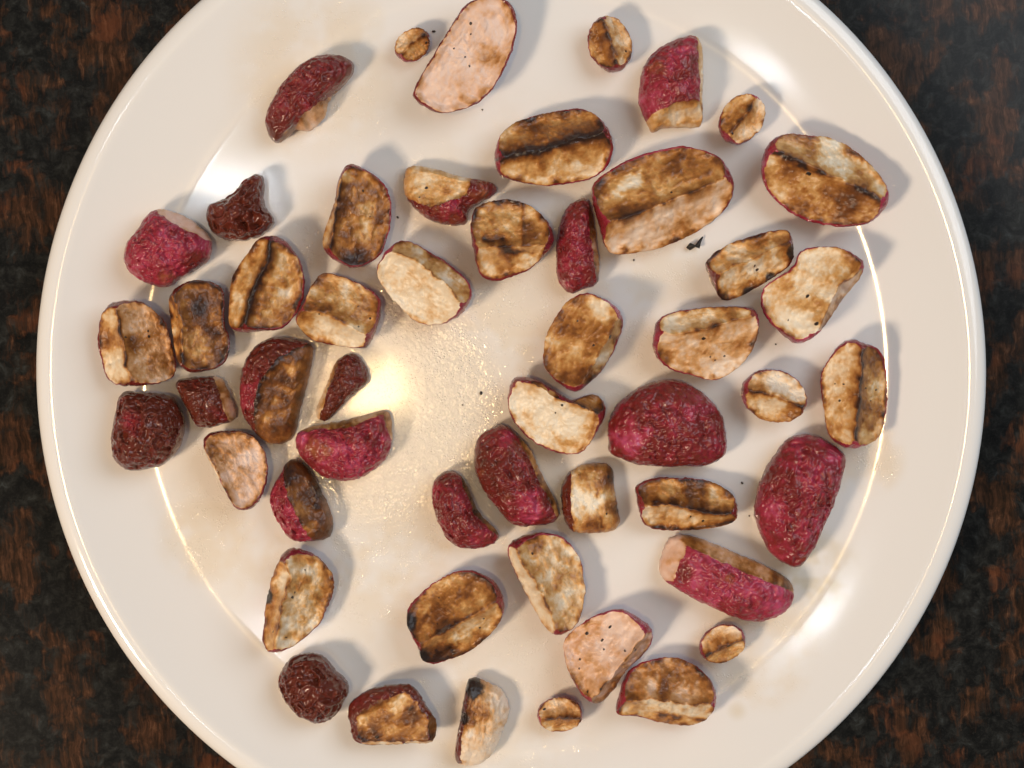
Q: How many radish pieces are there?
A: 51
